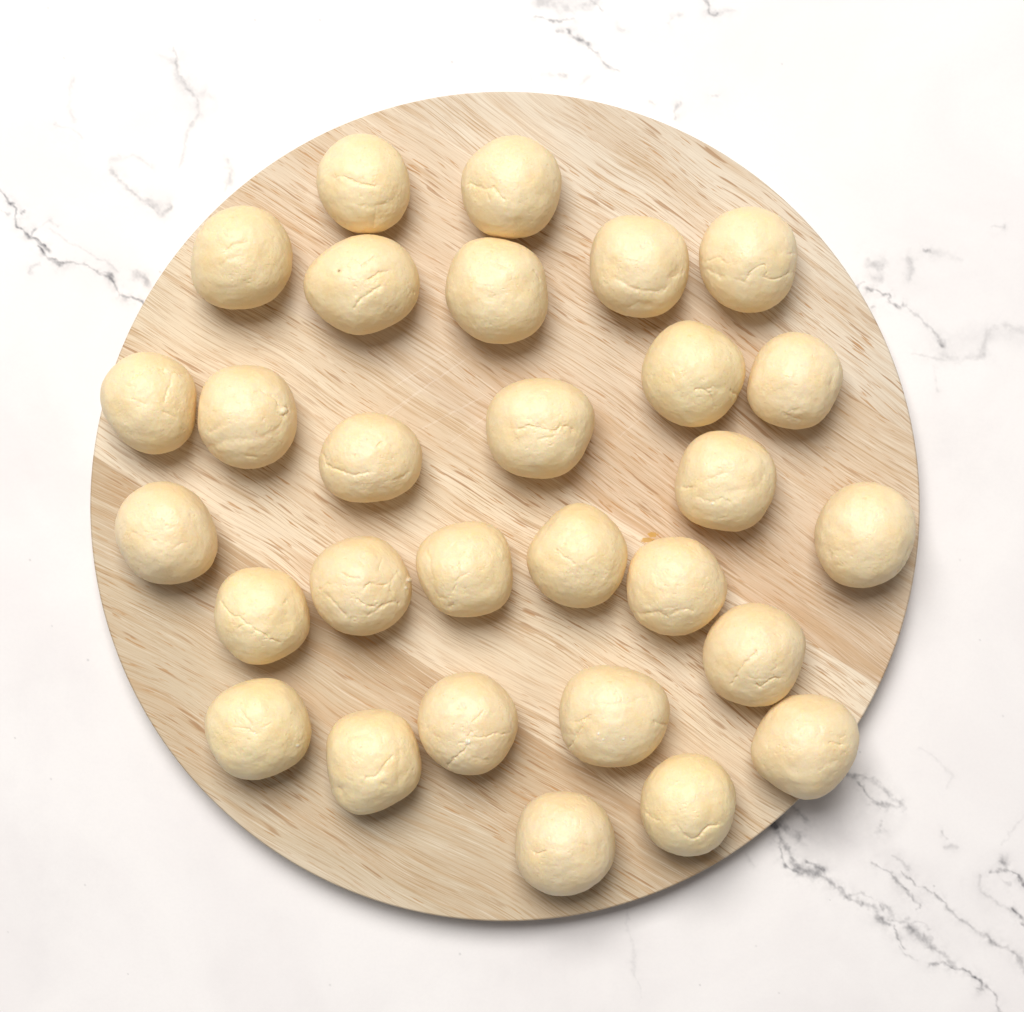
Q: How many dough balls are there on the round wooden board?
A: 29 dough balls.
